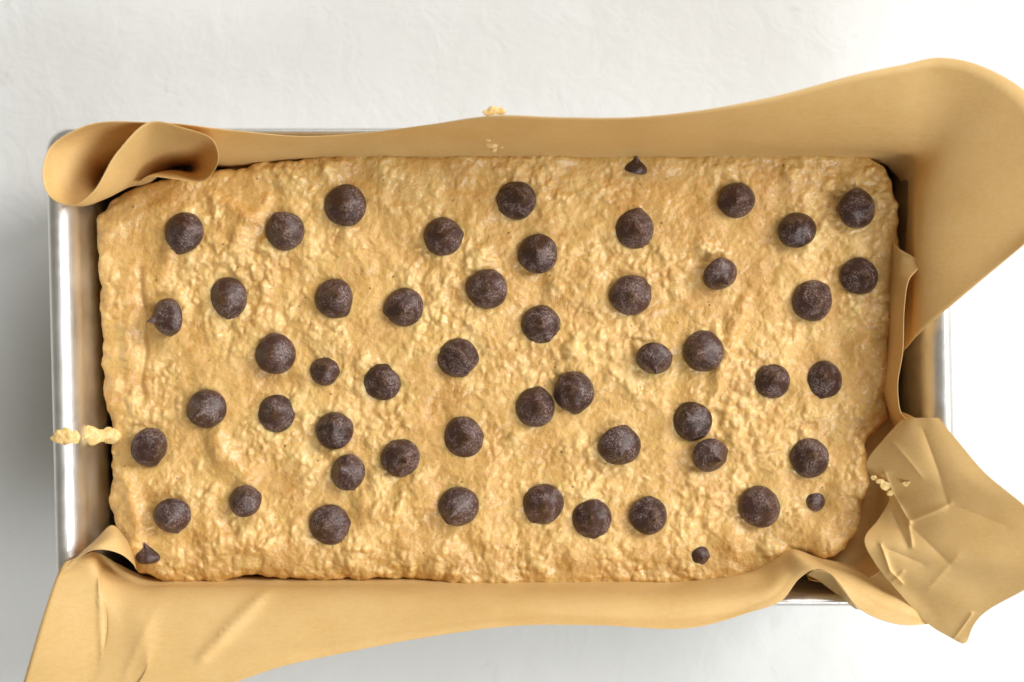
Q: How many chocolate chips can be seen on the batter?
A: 53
